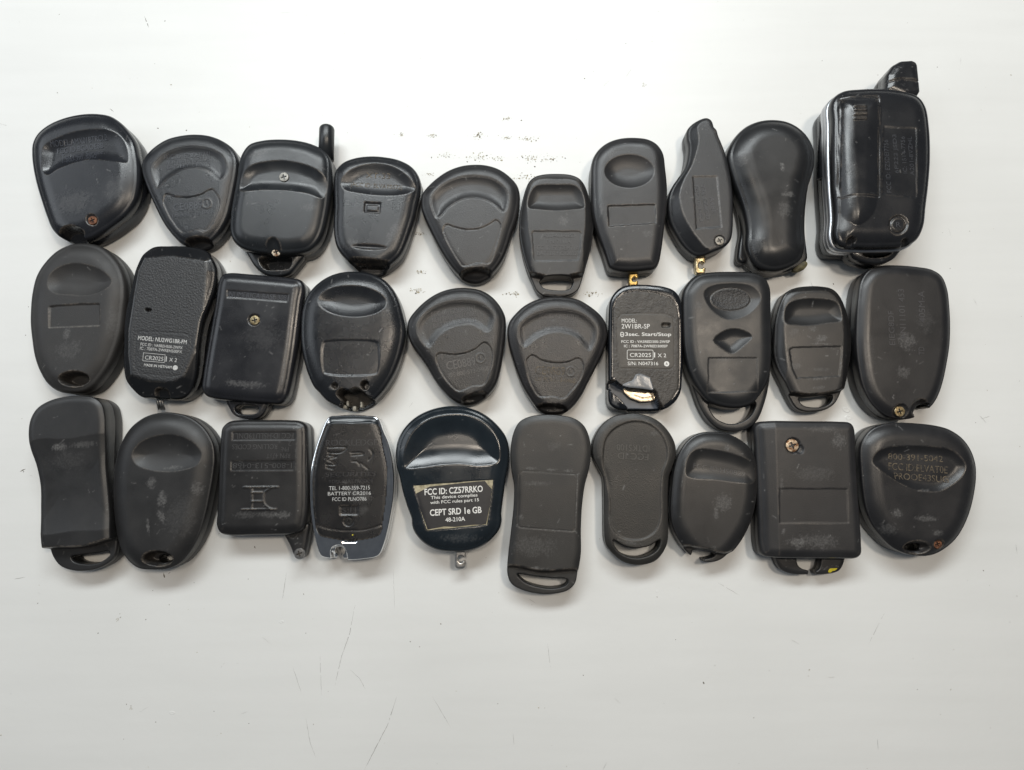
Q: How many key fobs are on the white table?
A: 30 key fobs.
